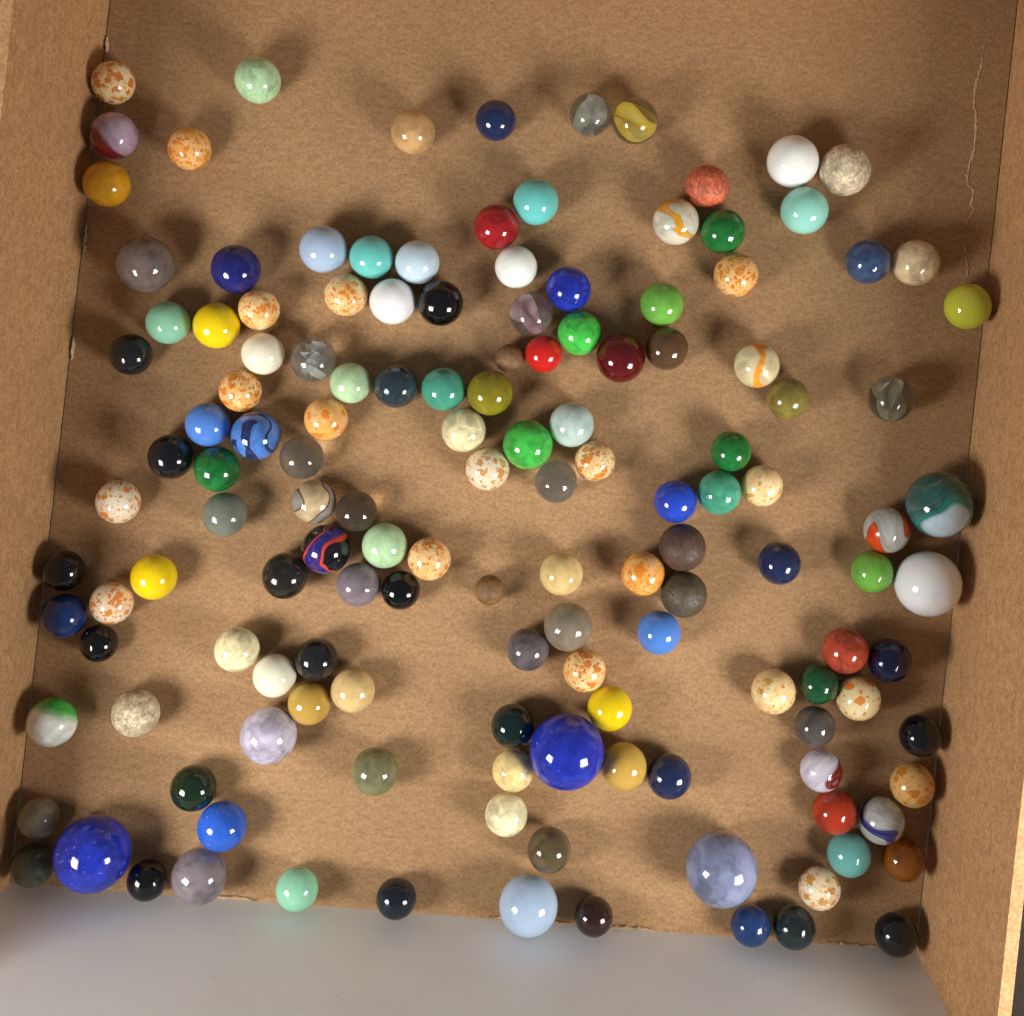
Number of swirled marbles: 11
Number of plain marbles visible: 105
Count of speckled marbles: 19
